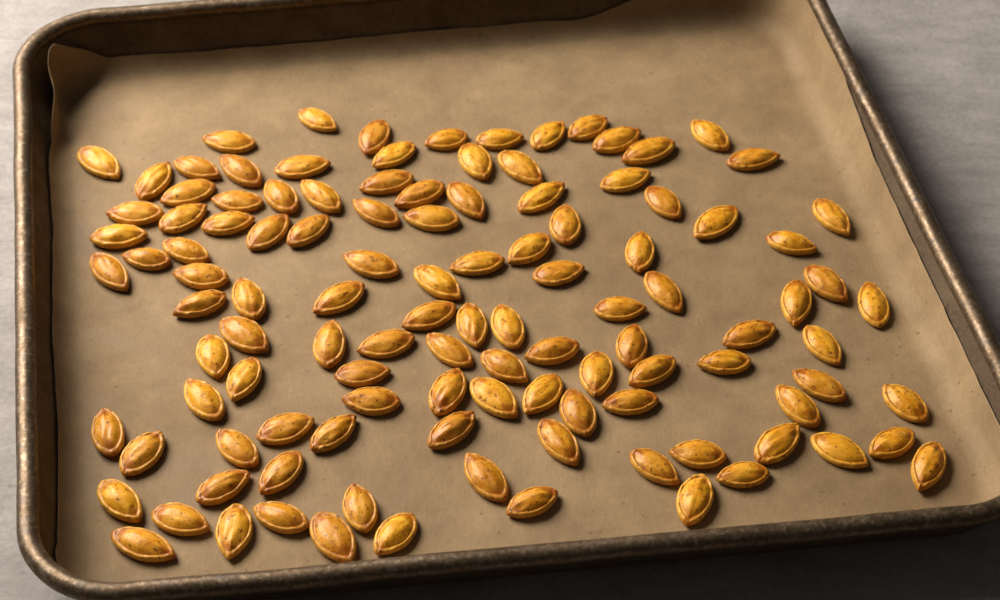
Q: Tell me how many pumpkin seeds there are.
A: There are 114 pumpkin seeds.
